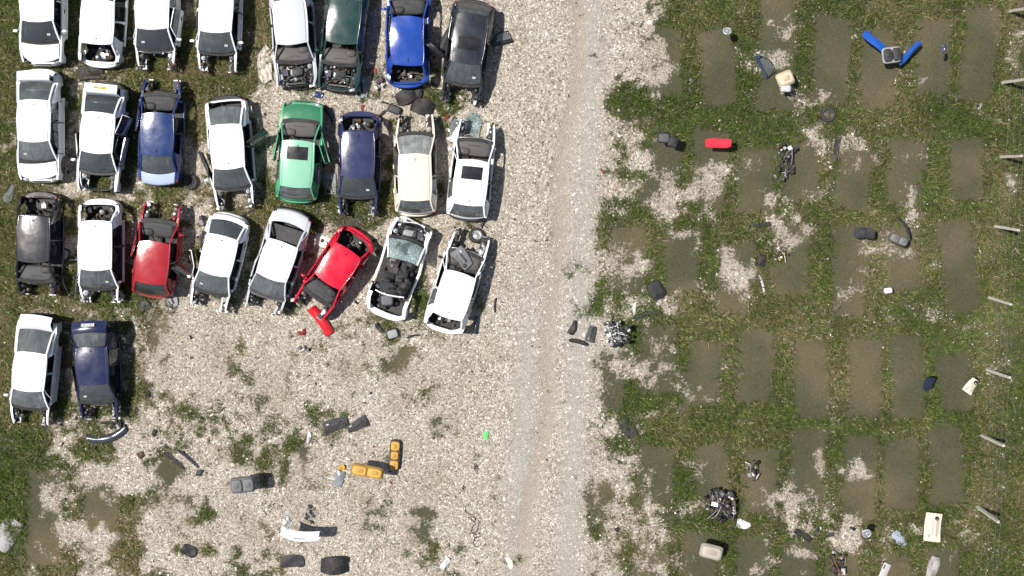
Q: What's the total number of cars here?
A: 26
